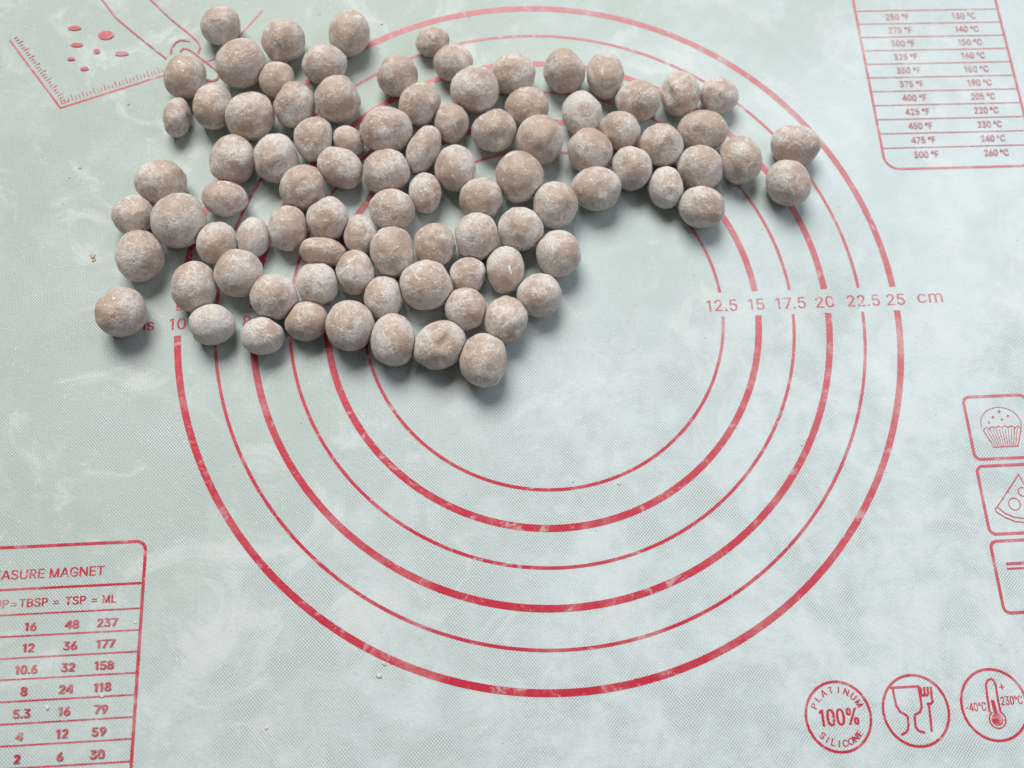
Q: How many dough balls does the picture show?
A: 91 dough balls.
